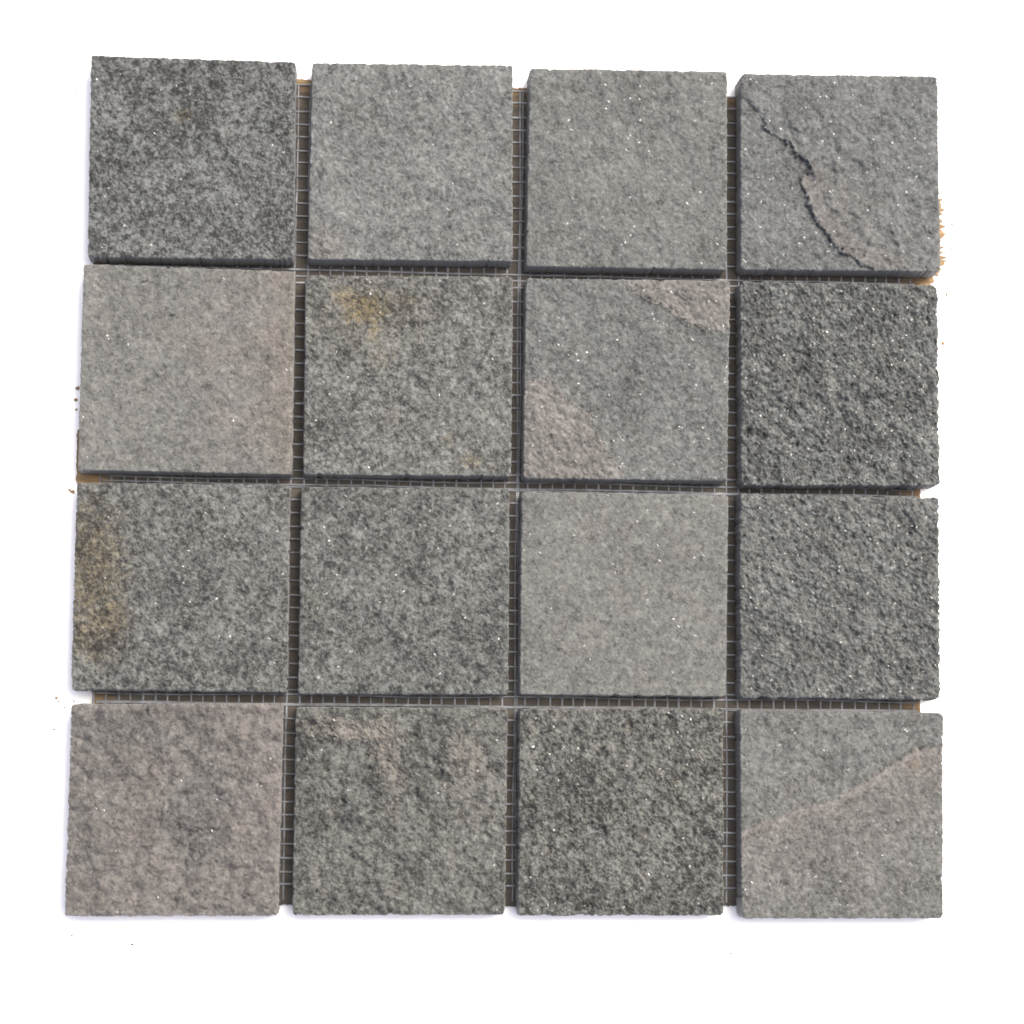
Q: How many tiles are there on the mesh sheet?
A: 16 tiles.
